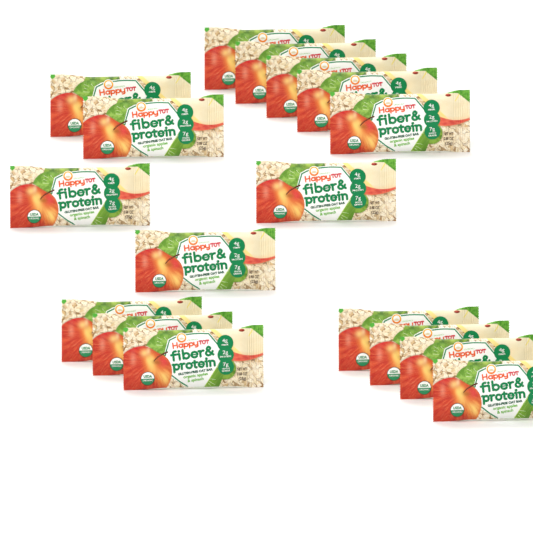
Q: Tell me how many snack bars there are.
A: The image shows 17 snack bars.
